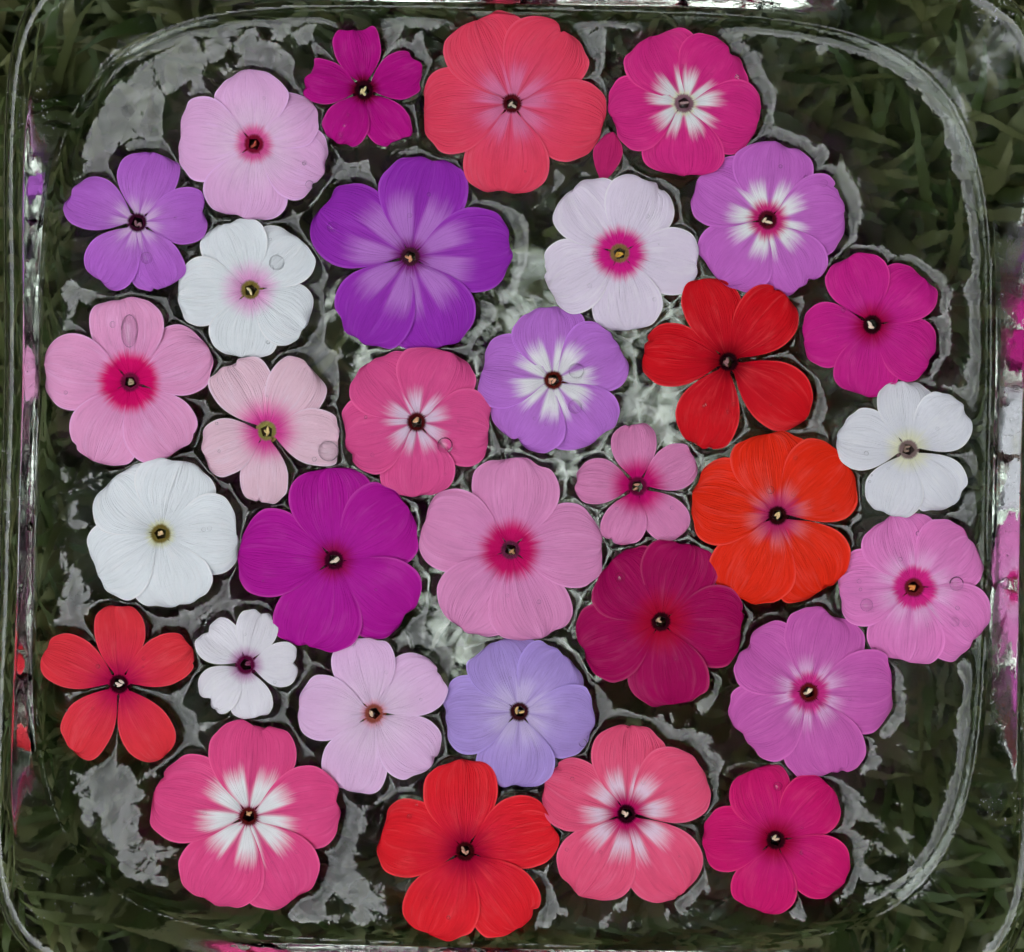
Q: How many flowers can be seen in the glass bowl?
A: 32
